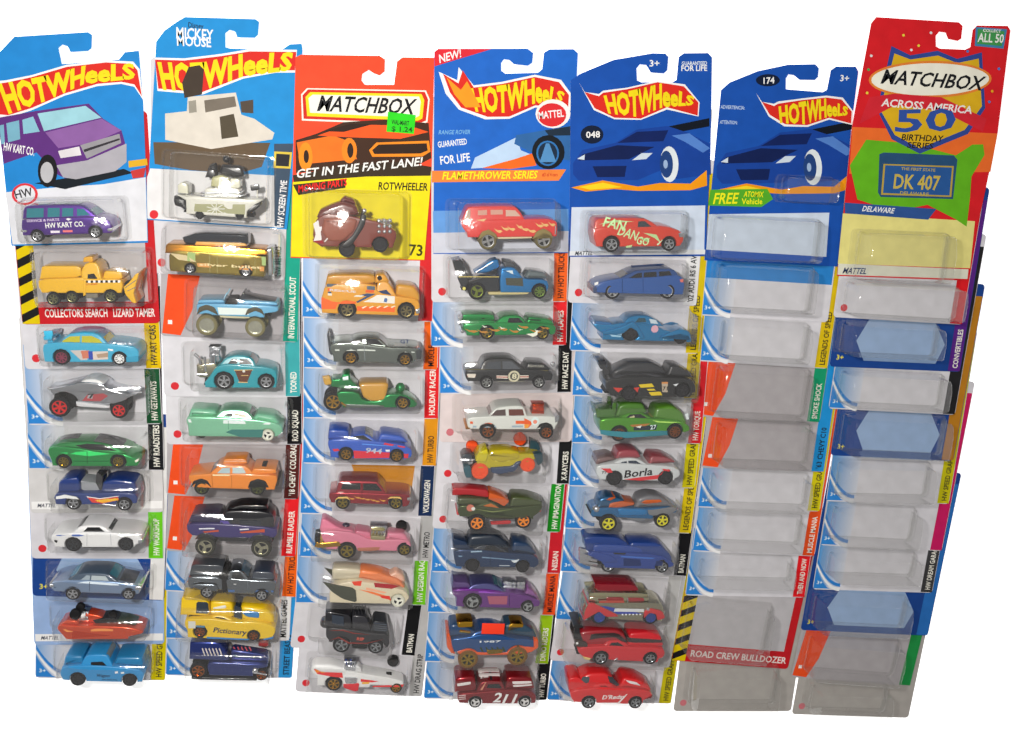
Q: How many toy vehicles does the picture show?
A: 52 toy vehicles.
